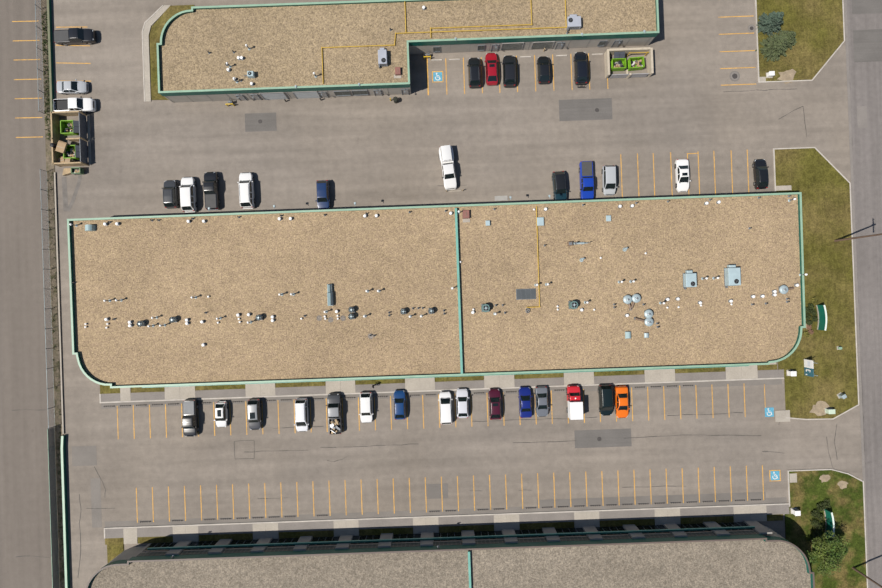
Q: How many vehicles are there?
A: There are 34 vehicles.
